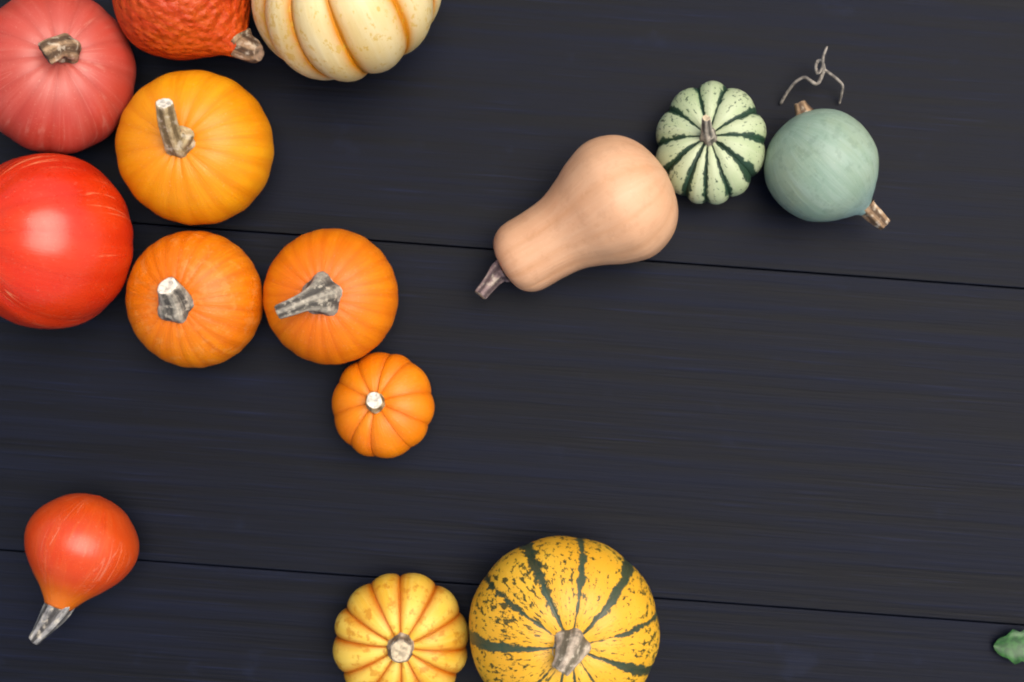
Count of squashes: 14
